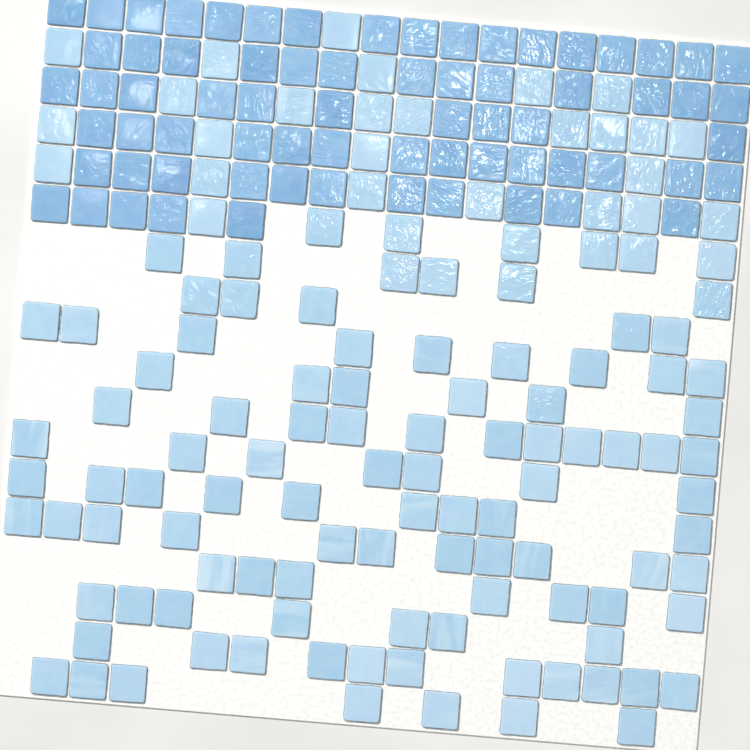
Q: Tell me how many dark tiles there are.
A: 70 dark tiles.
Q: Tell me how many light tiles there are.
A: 128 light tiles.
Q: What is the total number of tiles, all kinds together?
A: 198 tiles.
